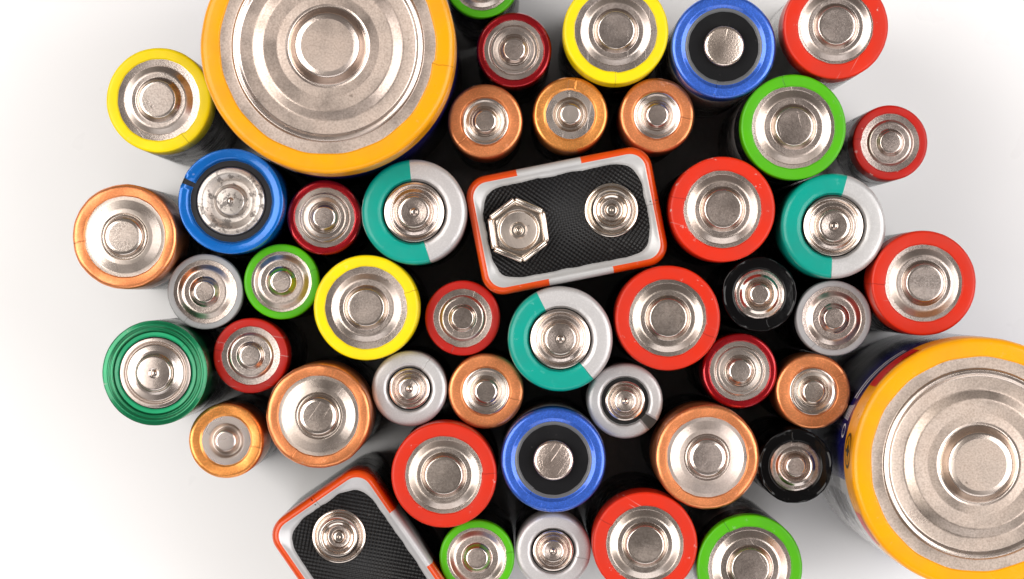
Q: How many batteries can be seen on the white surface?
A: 47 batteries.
